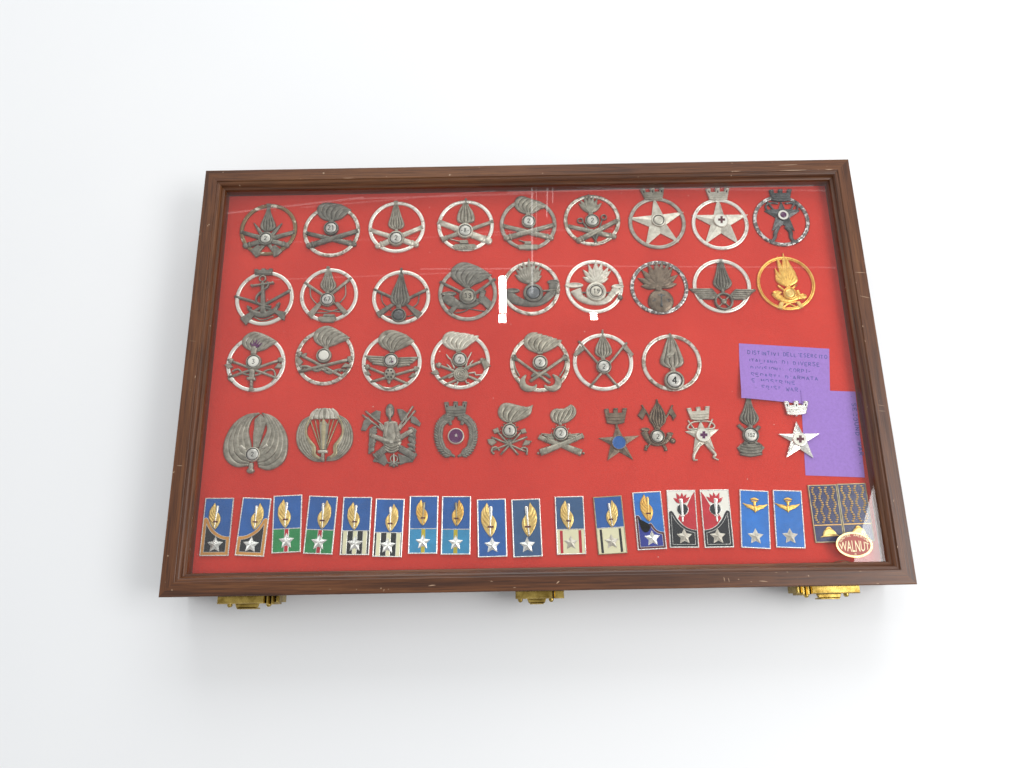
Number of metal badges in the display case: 36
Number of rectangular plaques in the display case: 19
